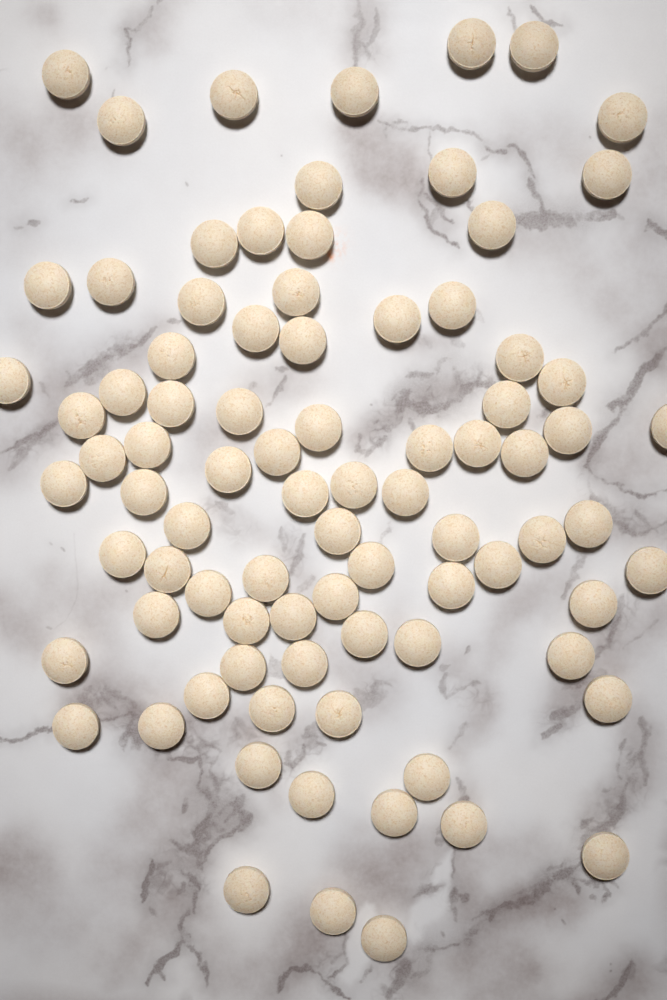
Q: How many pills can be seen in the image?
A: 85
